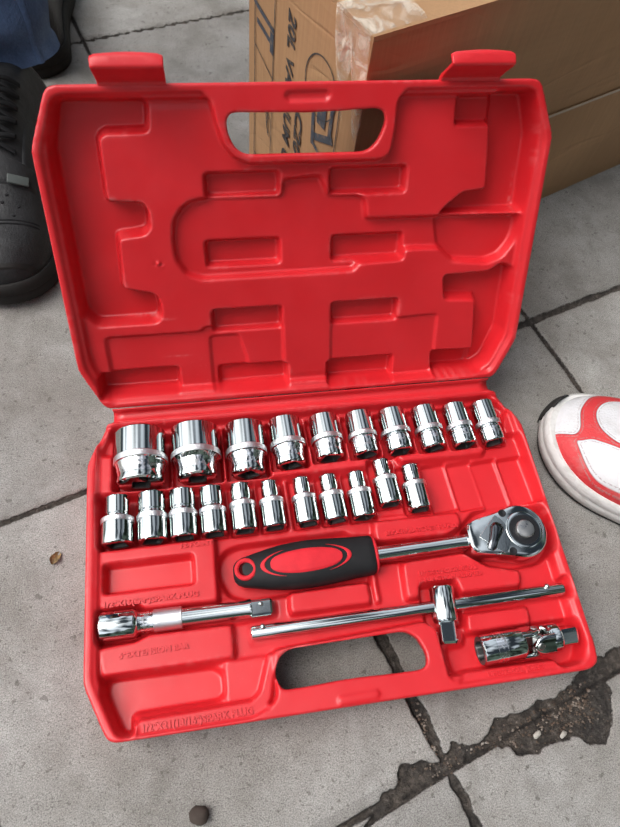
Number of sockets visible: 21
